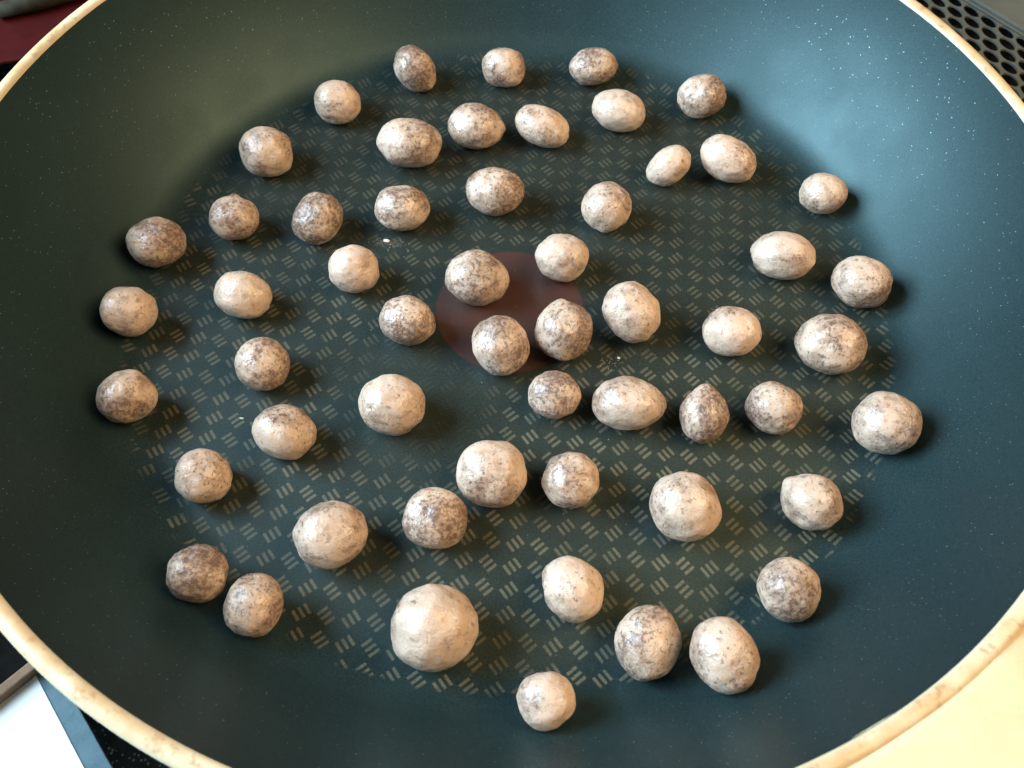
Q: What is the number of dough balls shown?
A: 56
